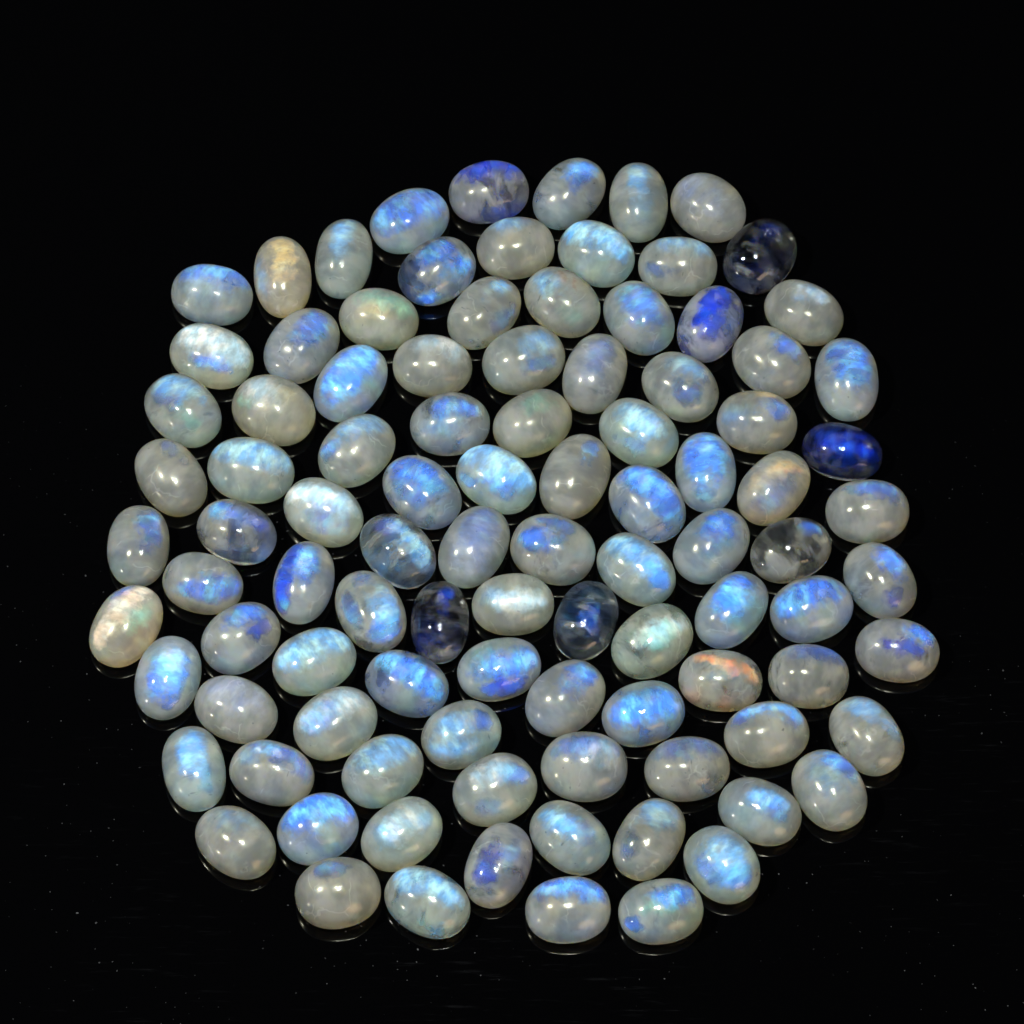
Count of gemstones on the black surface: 99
